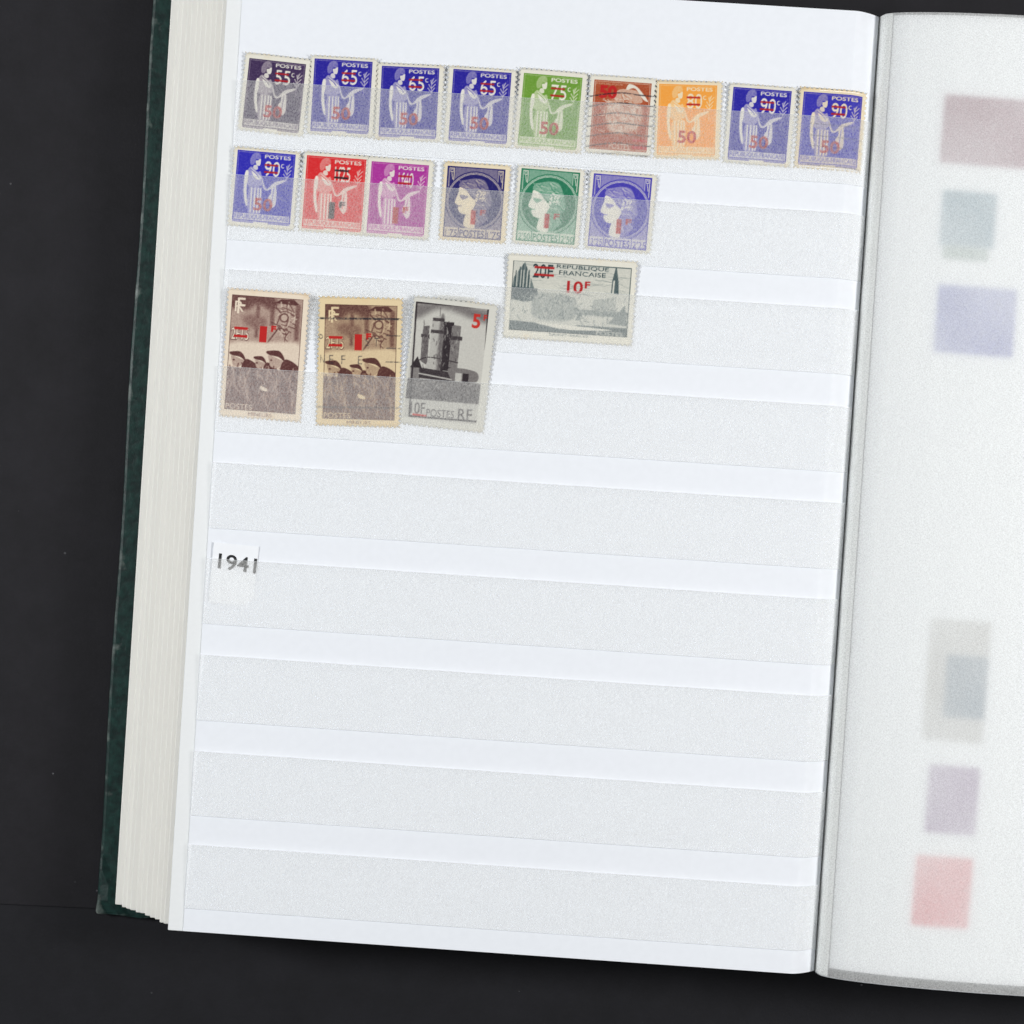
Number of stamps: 19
